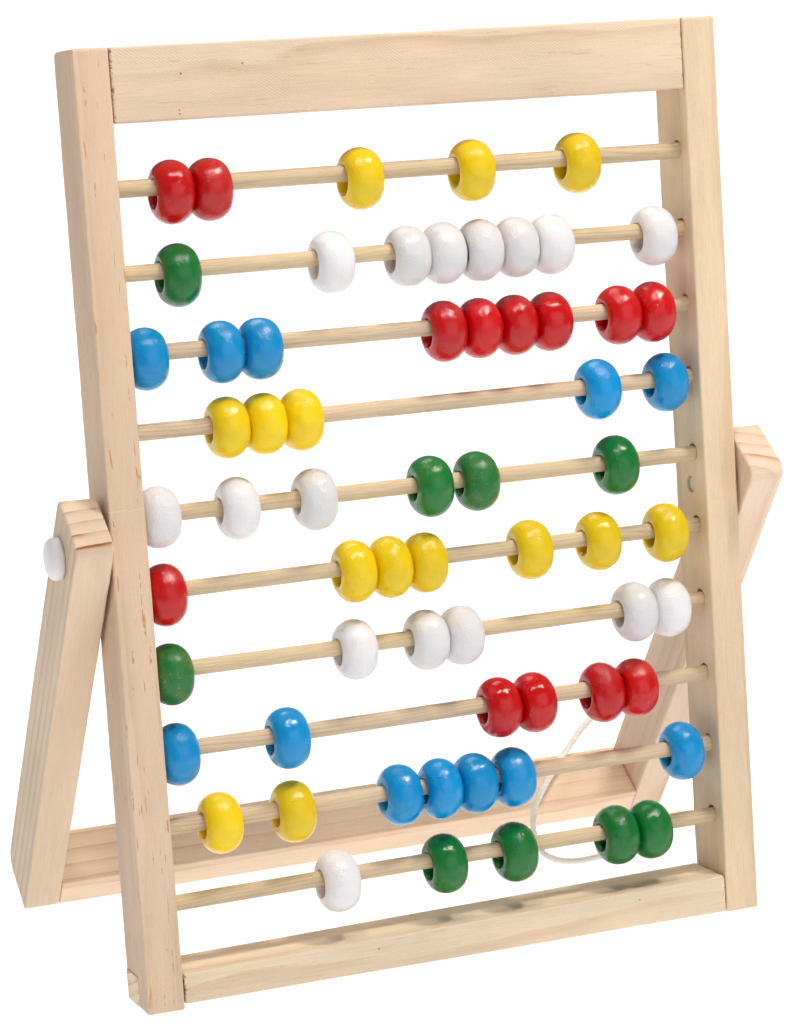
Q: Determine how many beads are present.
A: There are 64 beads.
